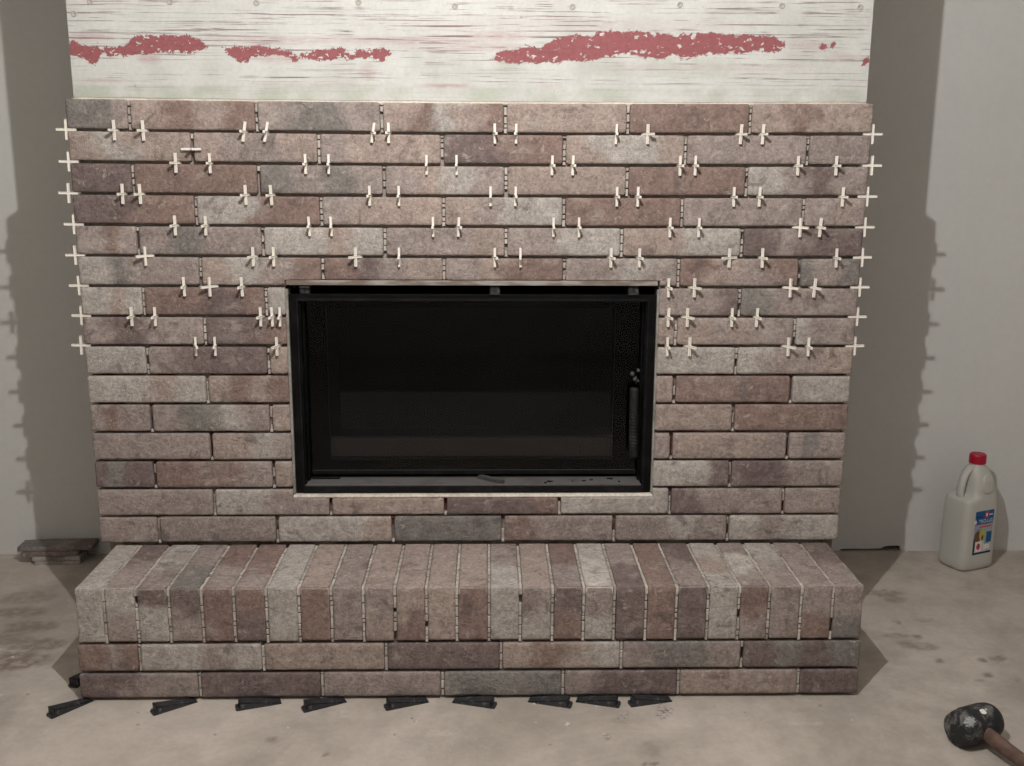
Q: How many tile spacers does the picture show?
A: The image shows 101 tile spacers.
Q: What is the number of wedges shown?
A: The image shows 13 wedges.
